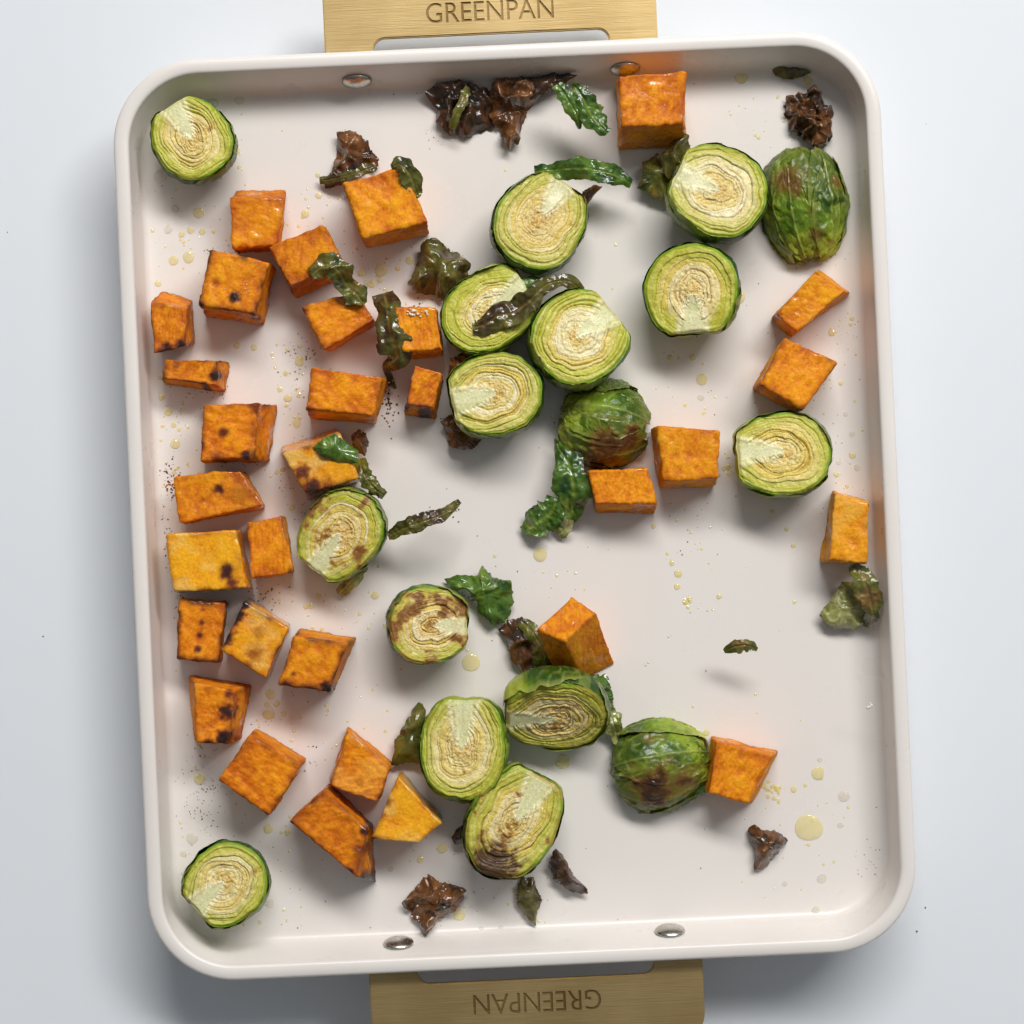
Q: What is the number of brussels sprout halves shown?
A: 17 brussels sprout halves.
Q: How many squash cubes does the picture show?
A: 31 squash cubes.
